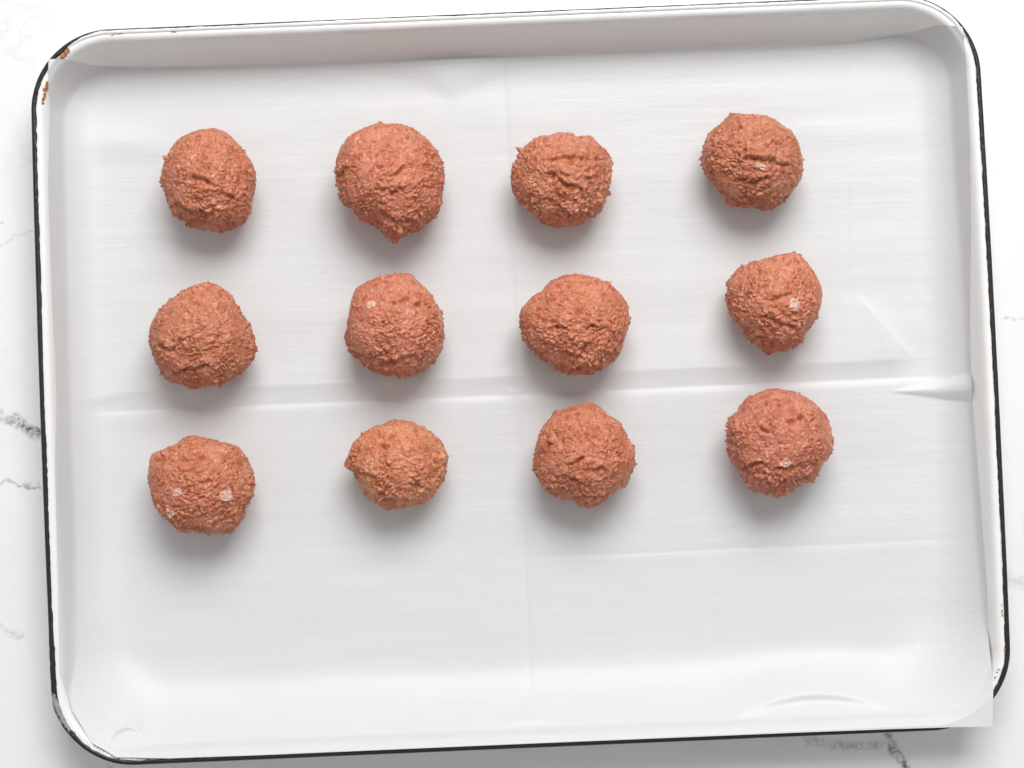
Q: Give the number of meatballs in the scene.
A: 12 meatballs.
